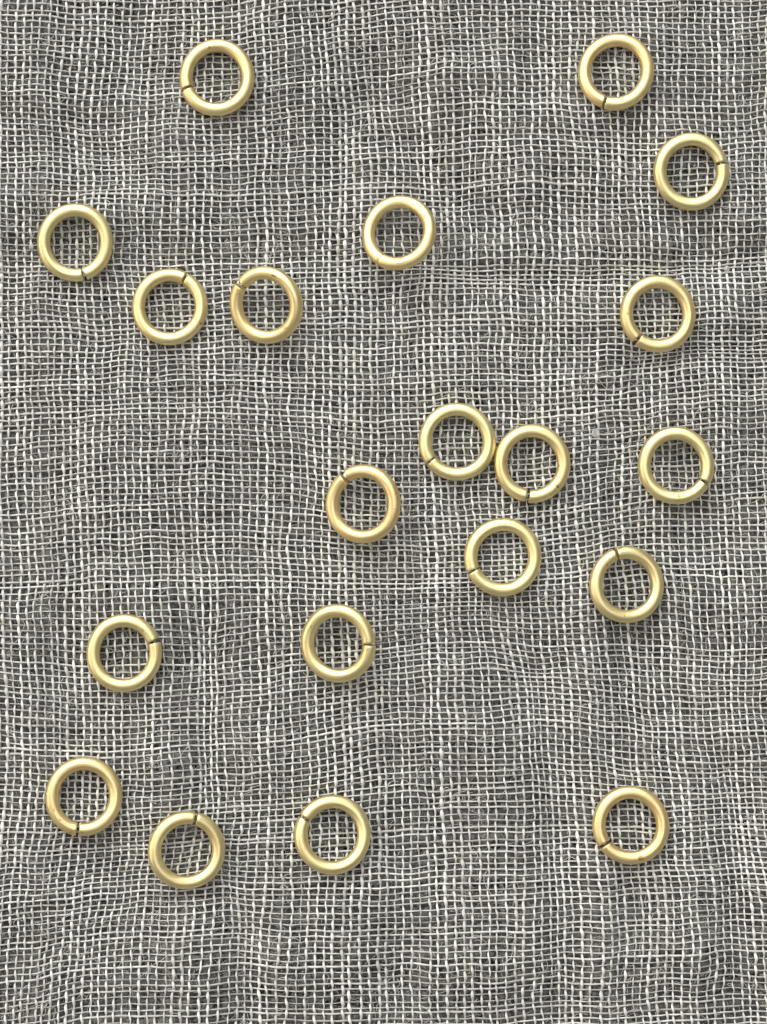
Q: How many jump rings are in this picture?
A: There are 20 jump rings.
